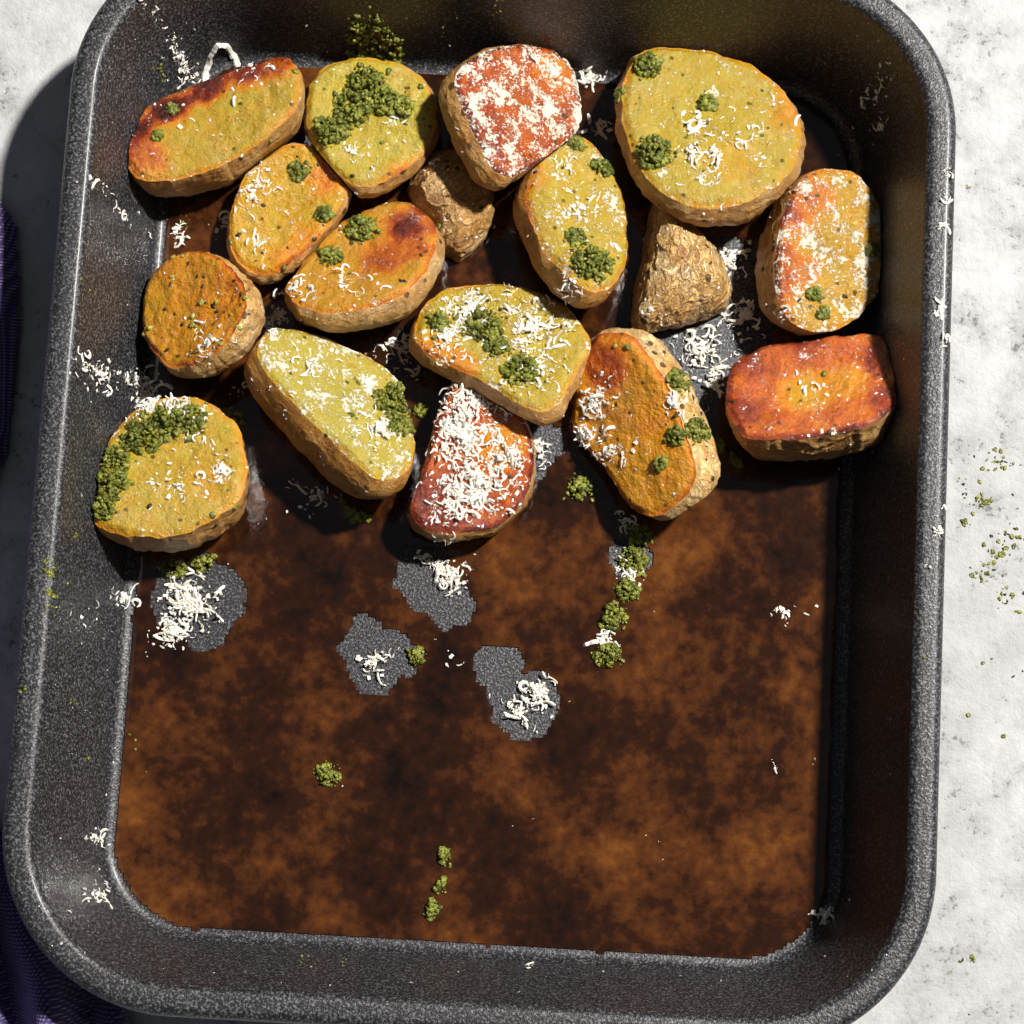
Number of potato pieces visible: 17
